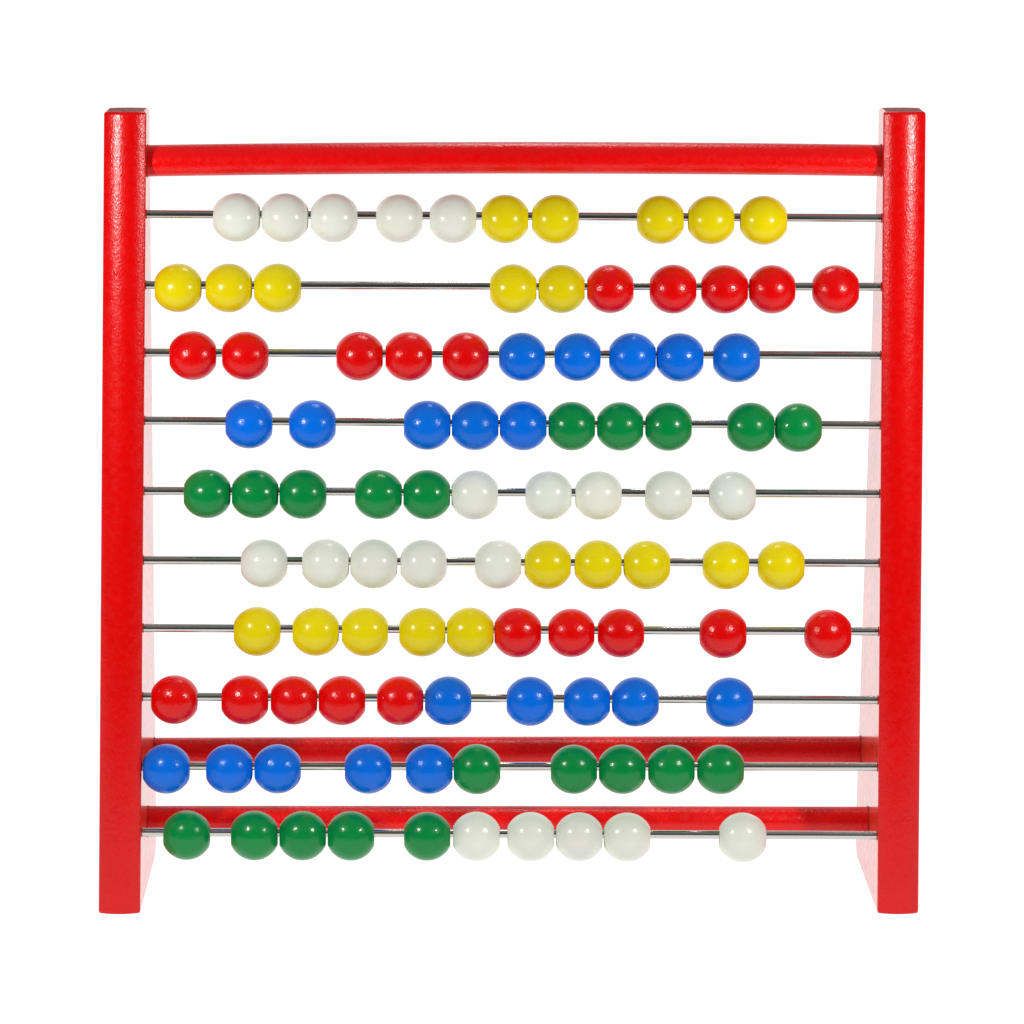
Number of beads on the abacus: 100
